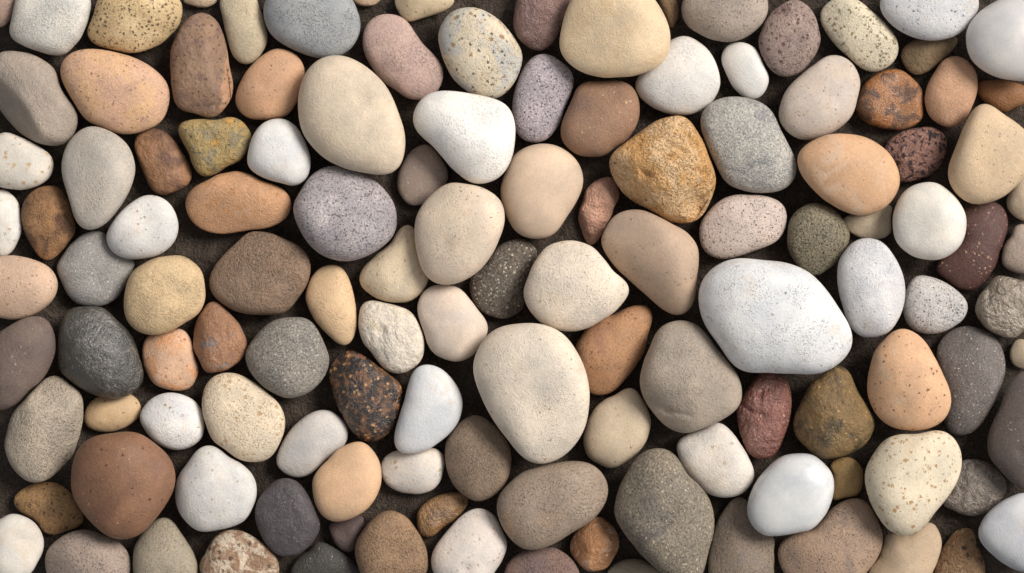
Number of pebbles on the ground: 127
